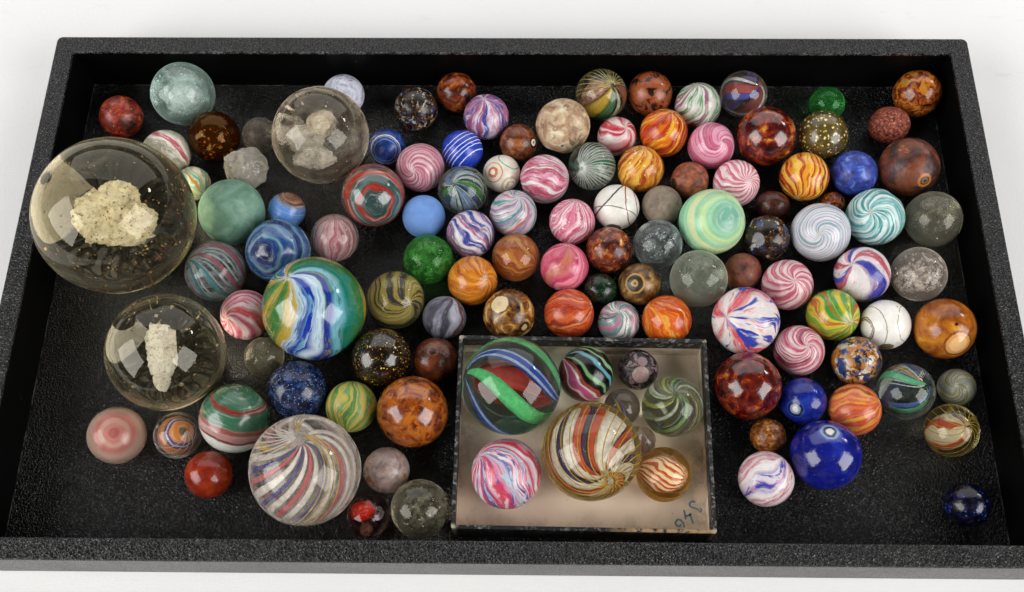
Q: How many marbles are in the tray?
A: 120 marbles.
